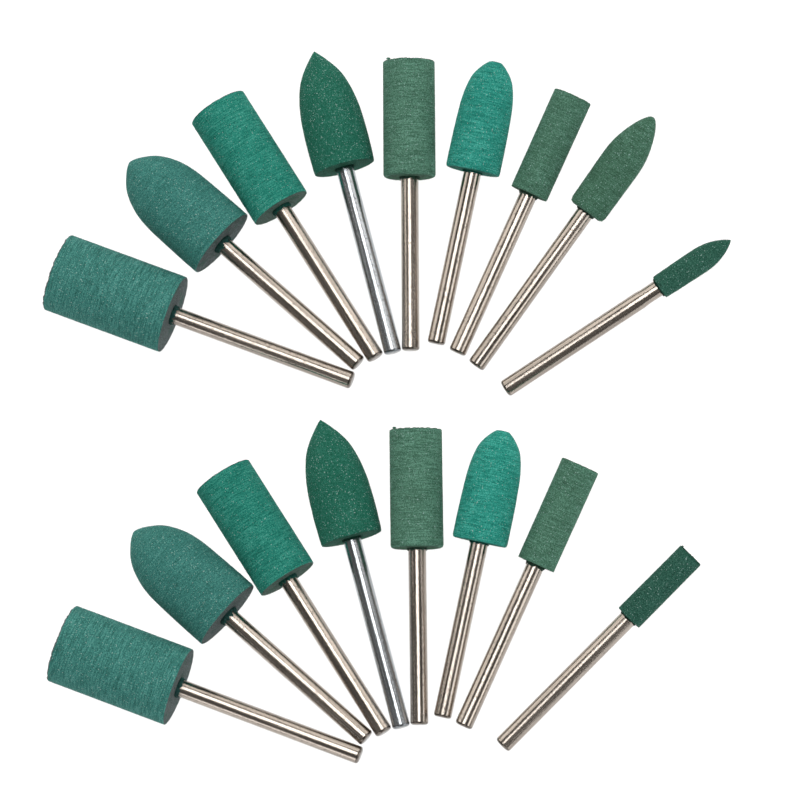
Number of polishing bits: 17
